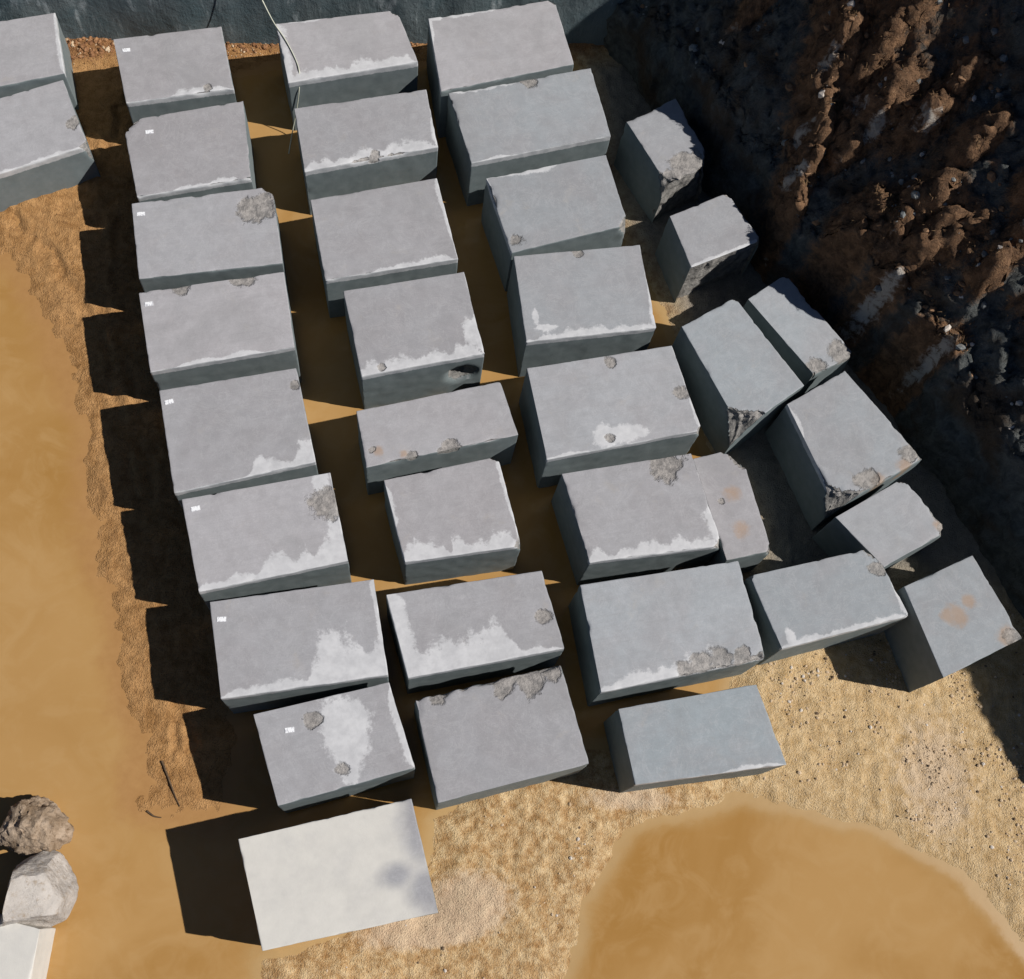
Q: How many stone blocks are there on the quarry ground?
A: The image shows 37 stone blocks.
